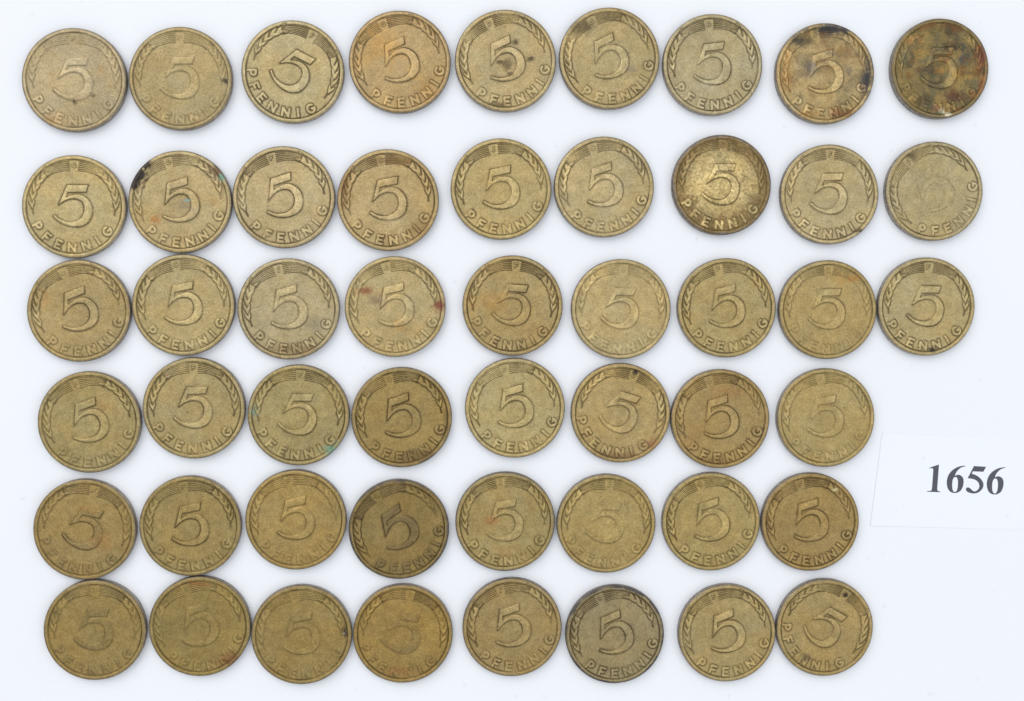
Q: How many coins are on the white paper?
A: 51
